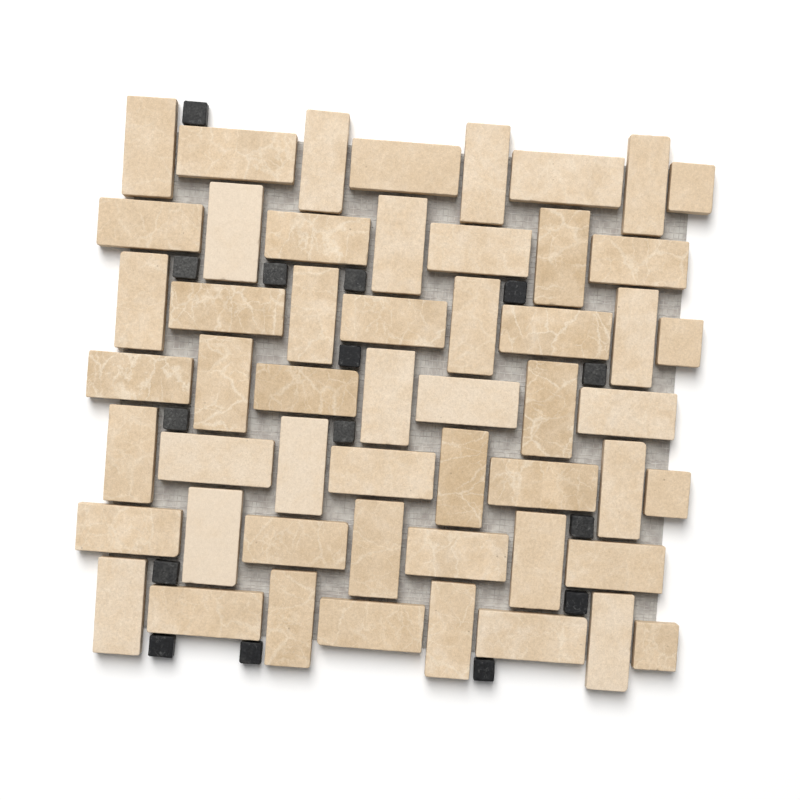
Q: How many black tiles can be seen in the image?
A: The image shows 15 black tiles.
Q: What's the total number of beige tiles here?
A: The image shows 53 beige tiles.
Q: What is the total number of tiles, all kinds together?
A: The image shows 68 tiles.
